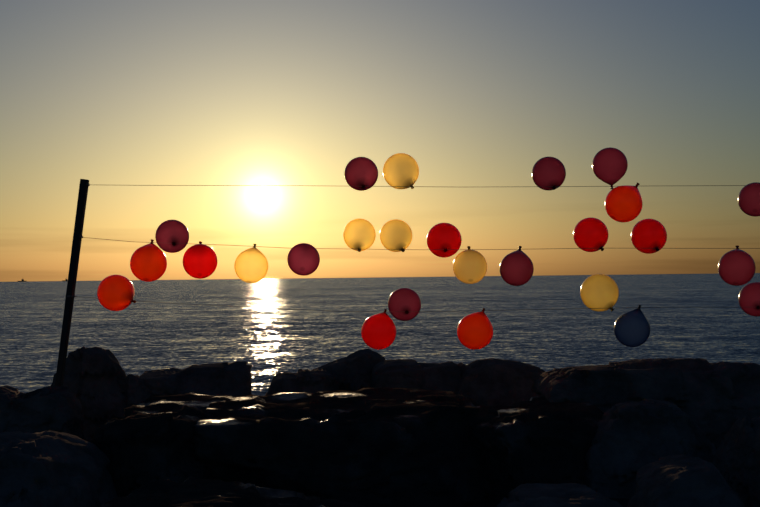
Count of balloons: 26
